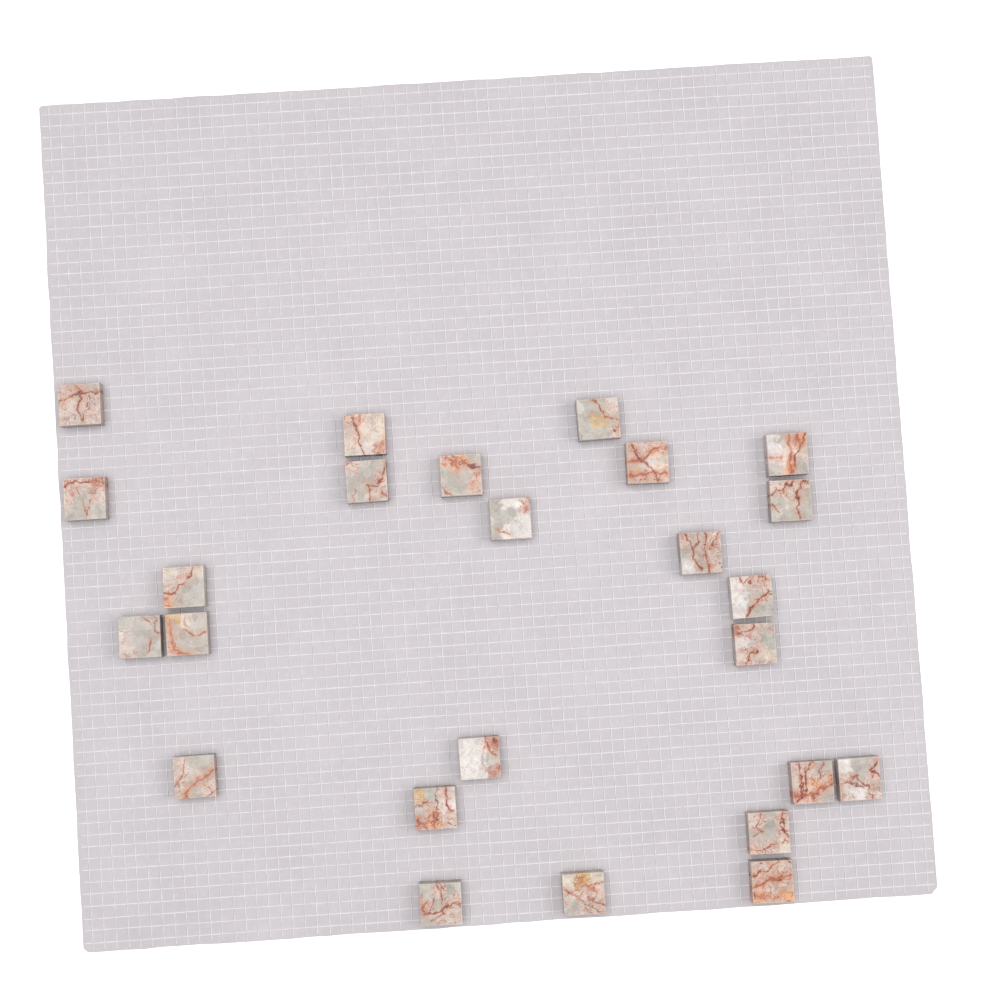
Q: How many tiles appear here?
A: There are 25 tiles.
